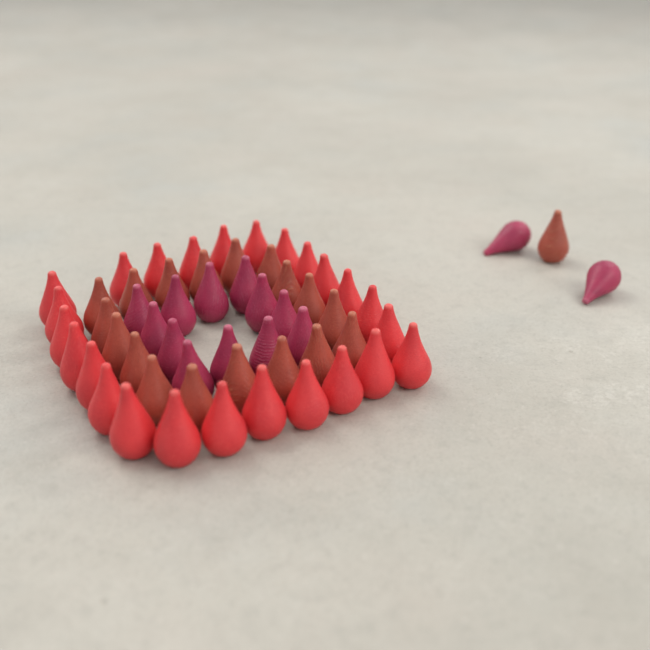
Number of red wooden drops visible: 25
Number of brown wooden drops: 19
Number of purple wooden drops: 14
